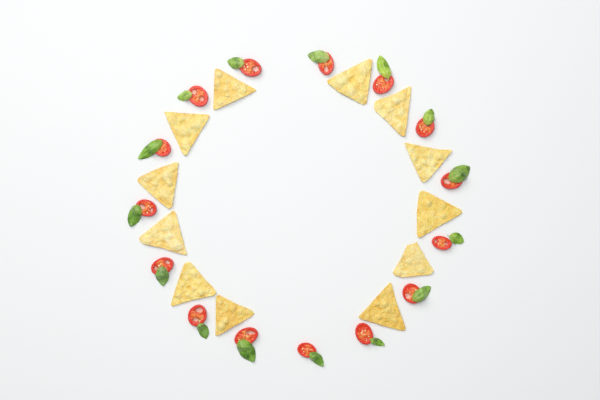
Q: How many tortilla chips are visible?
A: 12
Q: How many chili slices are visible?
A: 15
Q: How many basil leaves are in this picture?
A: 15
